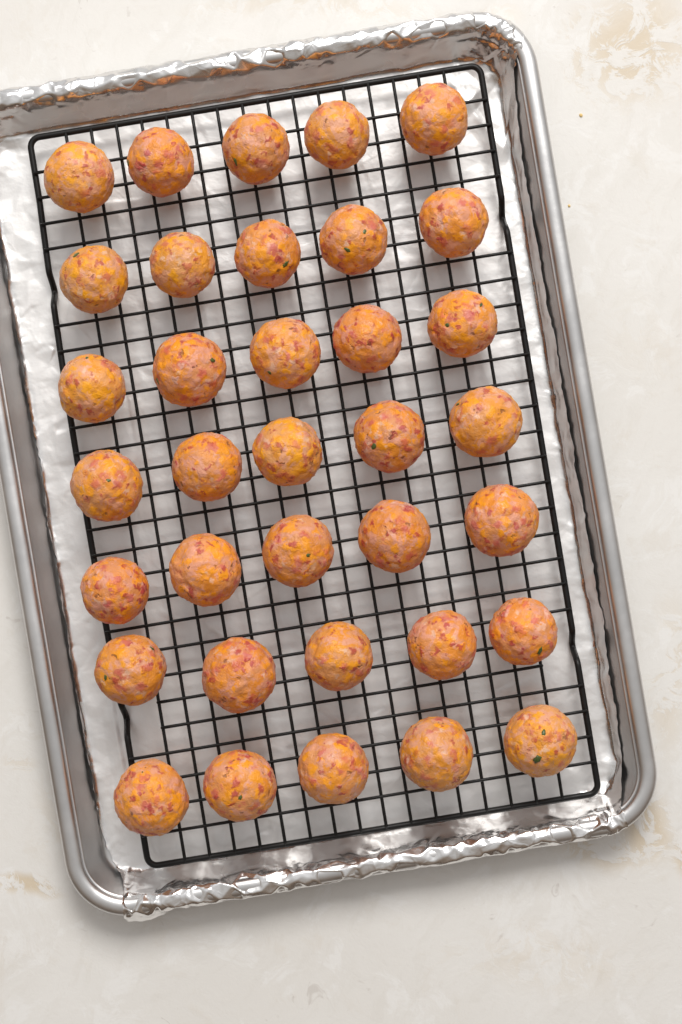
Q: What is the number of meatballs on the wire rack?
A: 35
